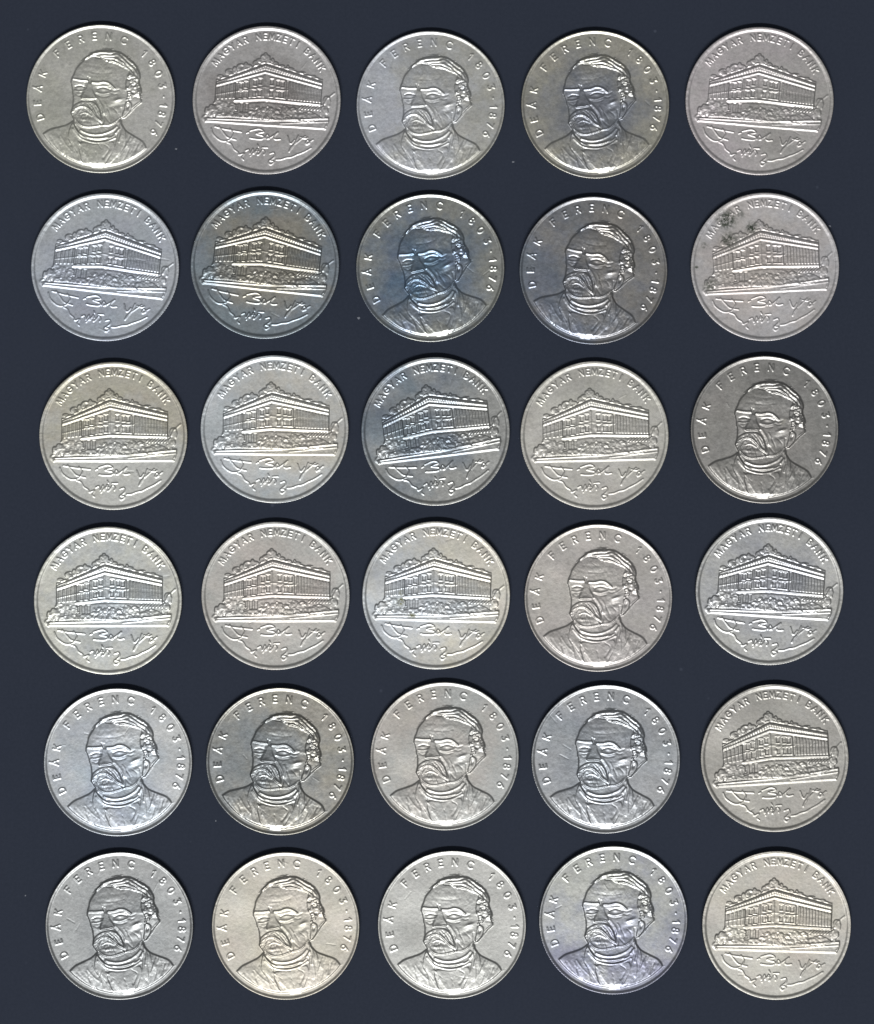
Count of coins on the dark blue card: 30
